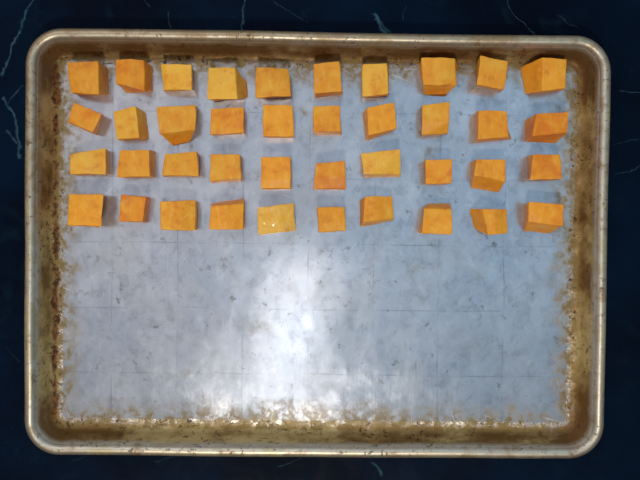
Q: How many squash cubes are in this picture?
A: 40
